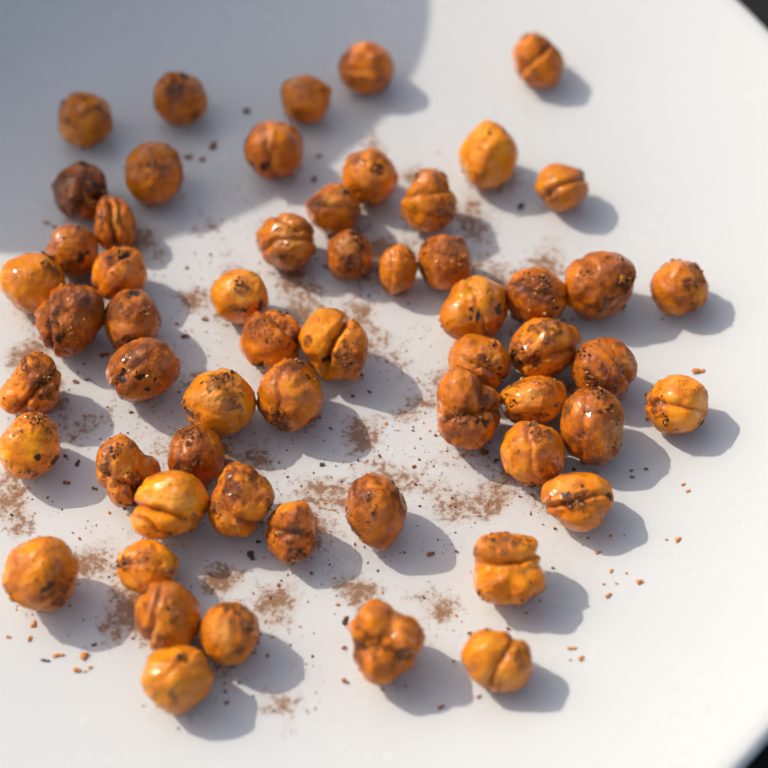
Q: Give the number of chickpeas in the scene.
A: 58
